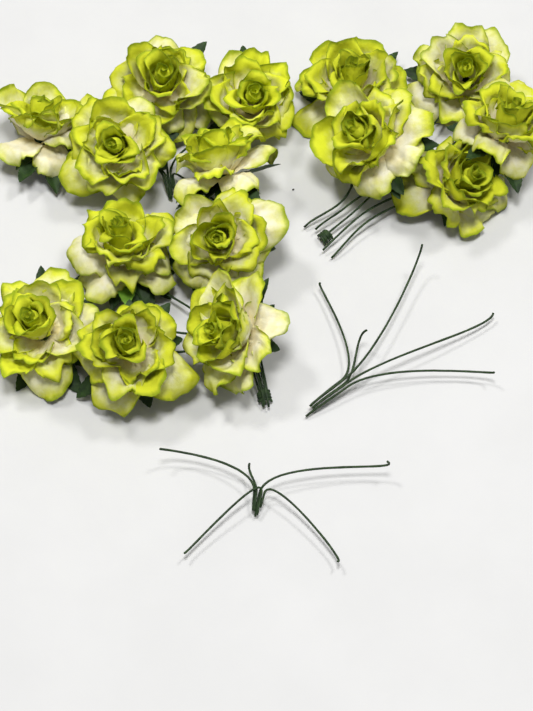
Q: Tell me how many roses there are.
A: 15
